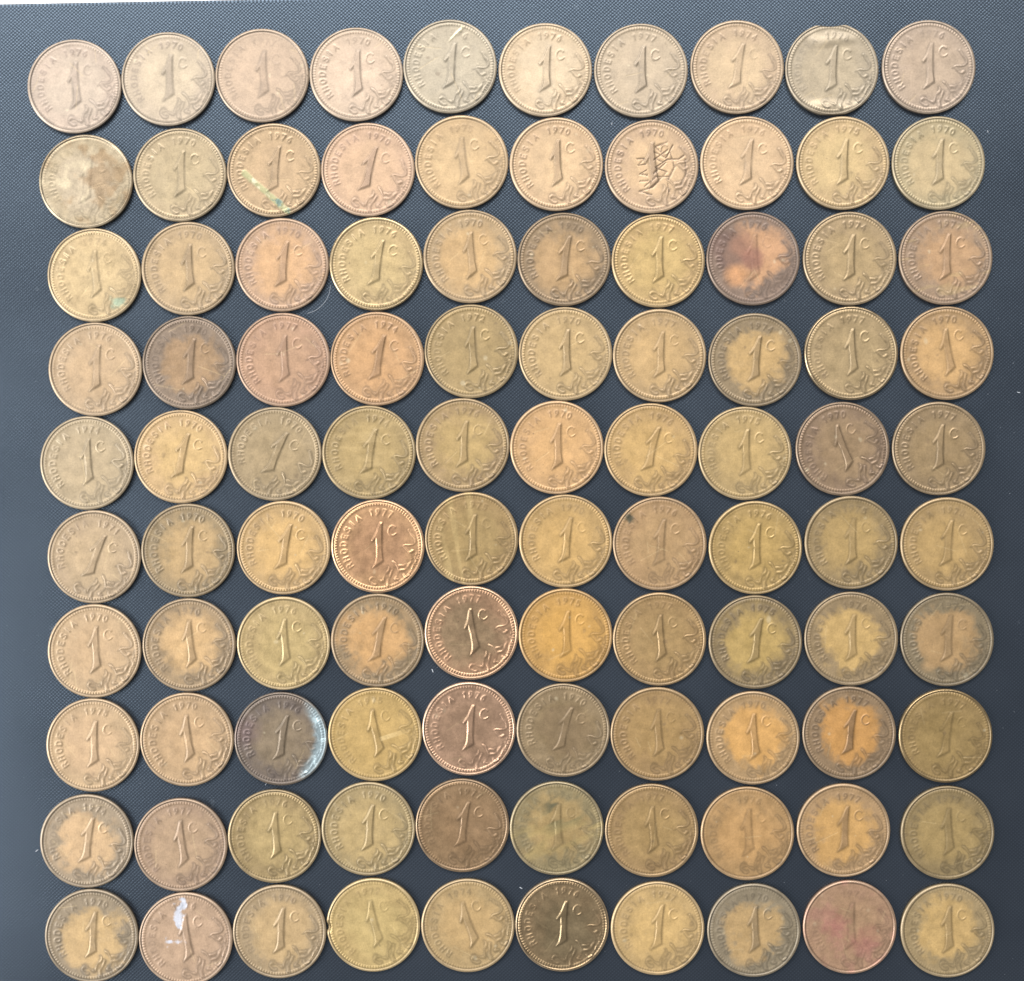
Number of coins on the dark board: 100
